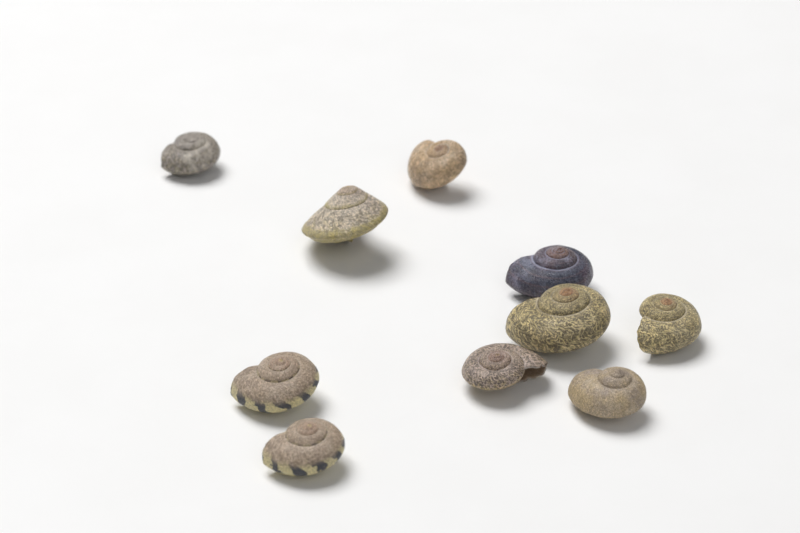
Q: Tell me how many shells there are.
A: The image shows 10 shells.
